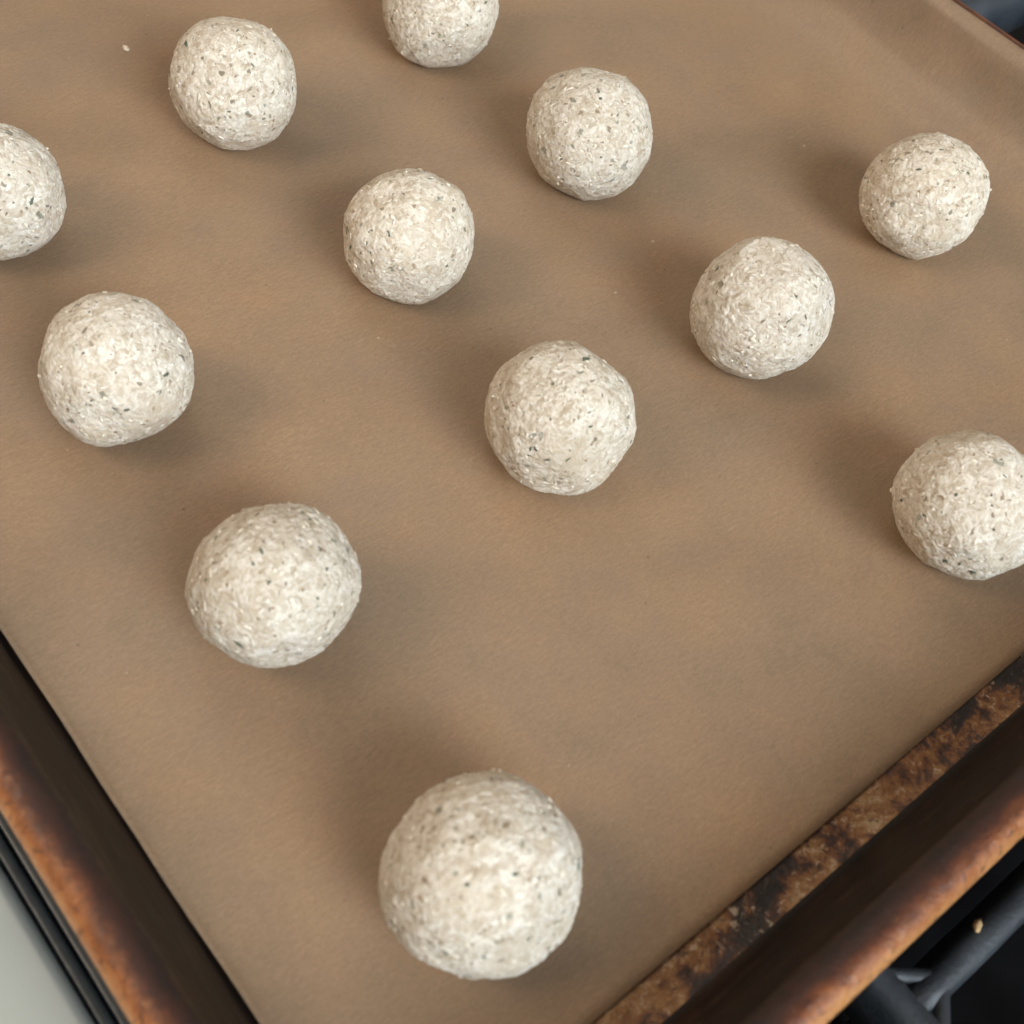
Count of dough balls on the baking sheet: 12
